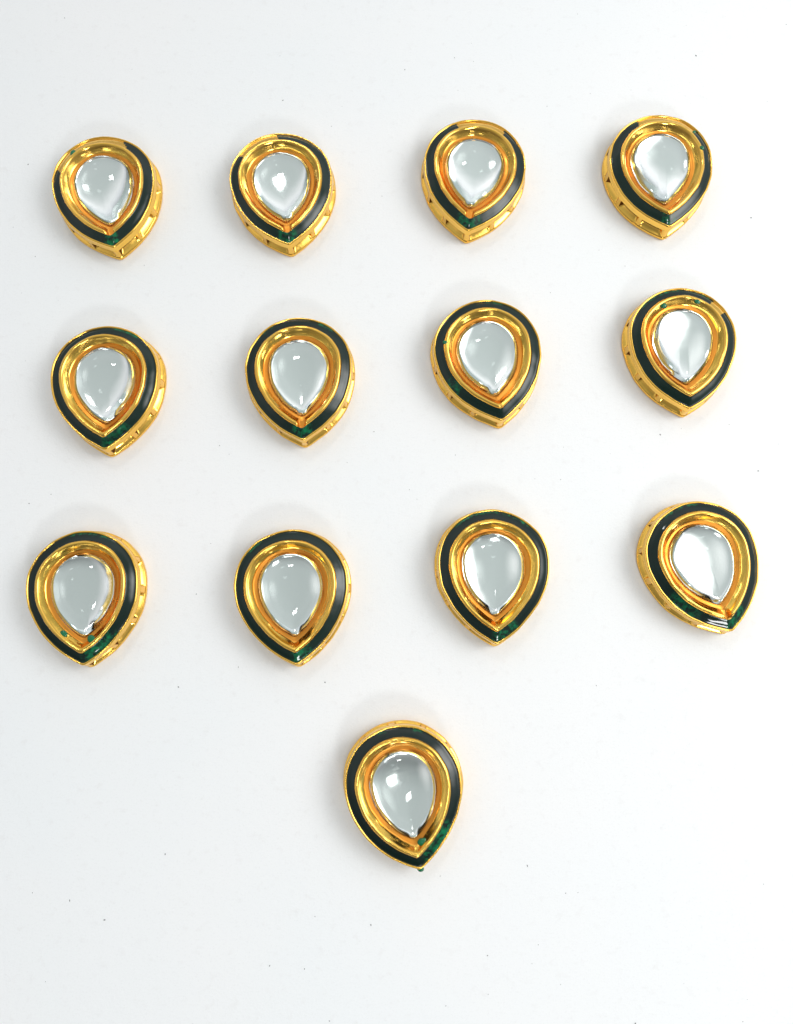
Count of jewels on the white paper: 13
